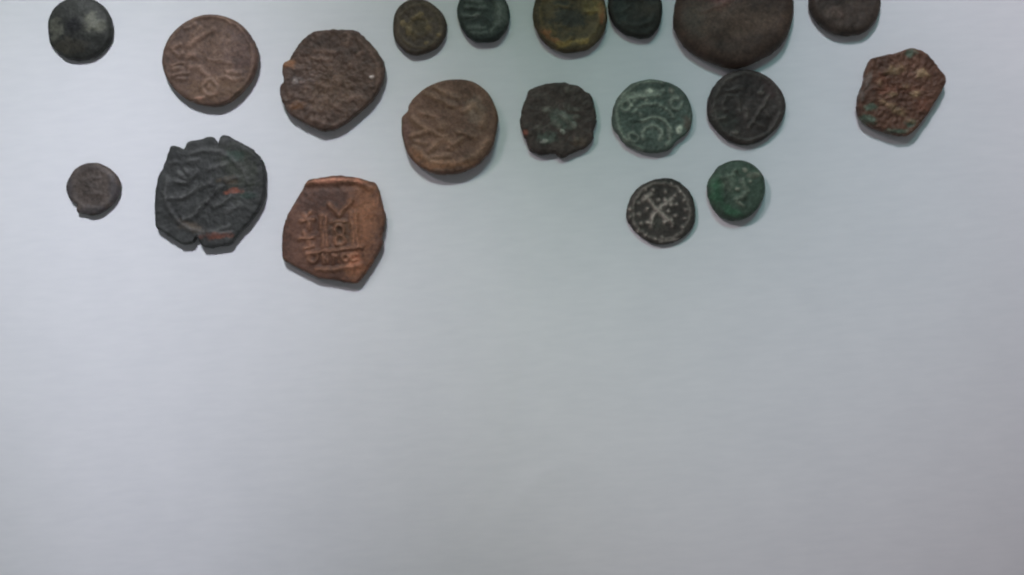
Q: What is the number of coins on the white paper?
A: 19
